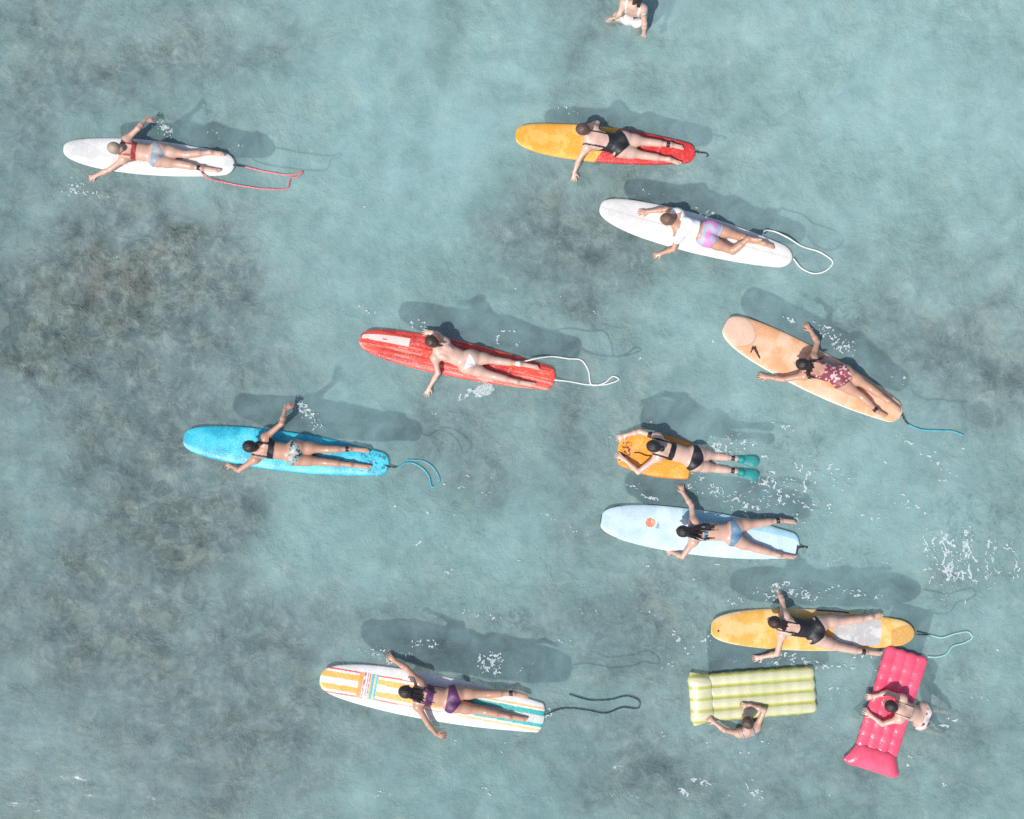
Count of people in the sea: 13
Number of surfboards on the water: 9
